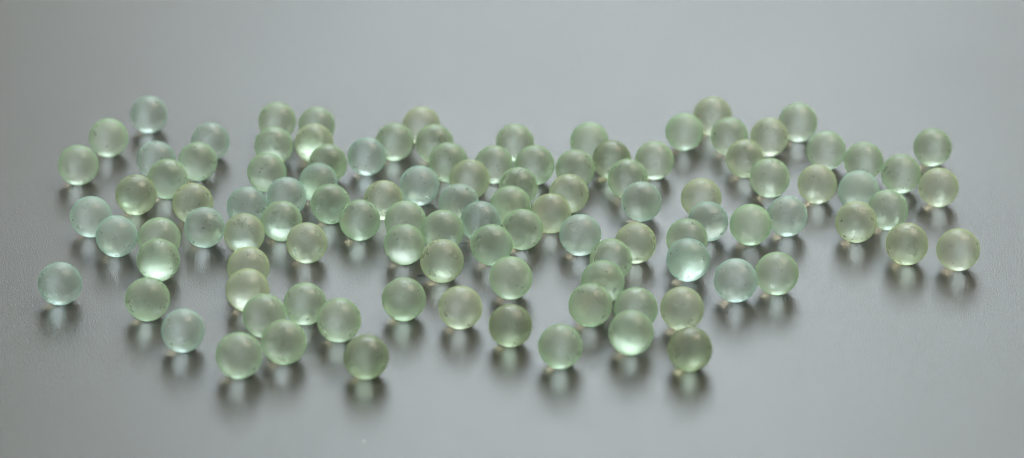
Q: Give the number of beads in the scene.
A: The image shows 108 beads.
